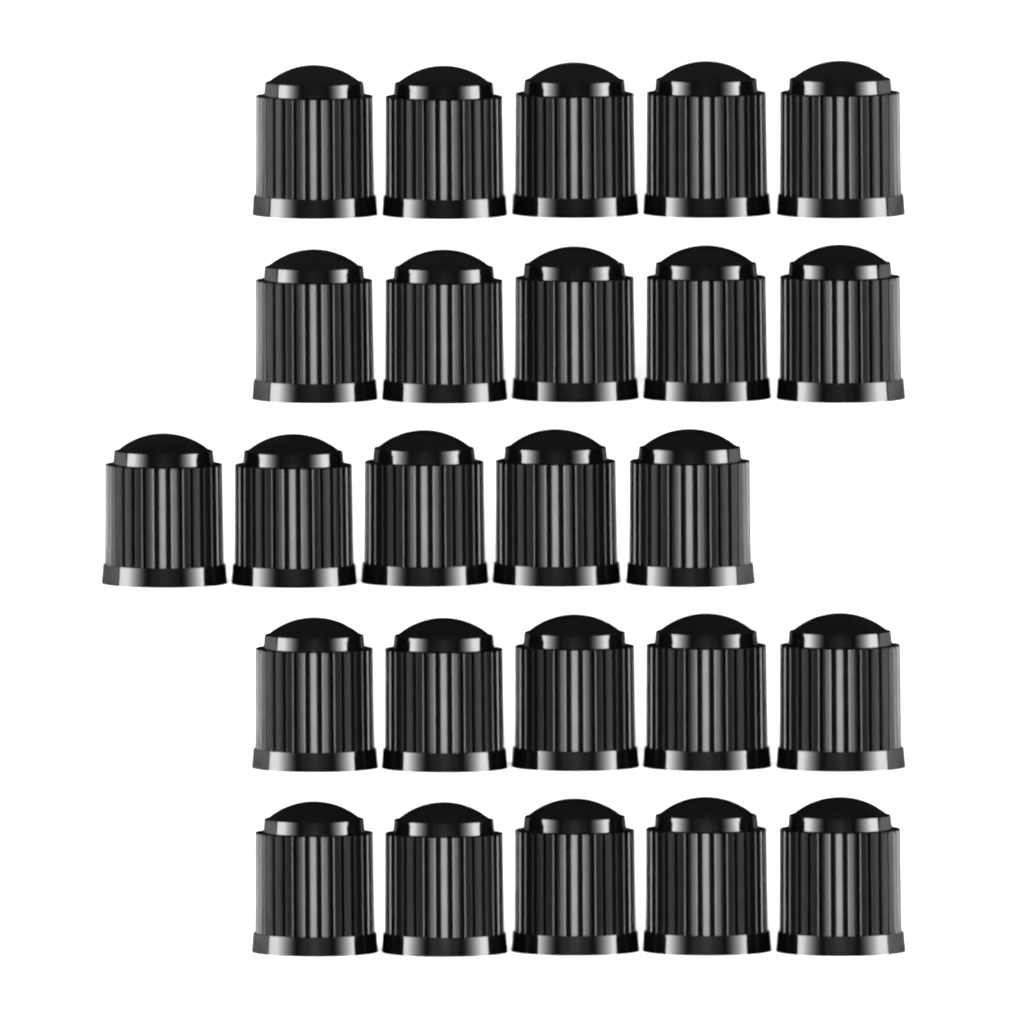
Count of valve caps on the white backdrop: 25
